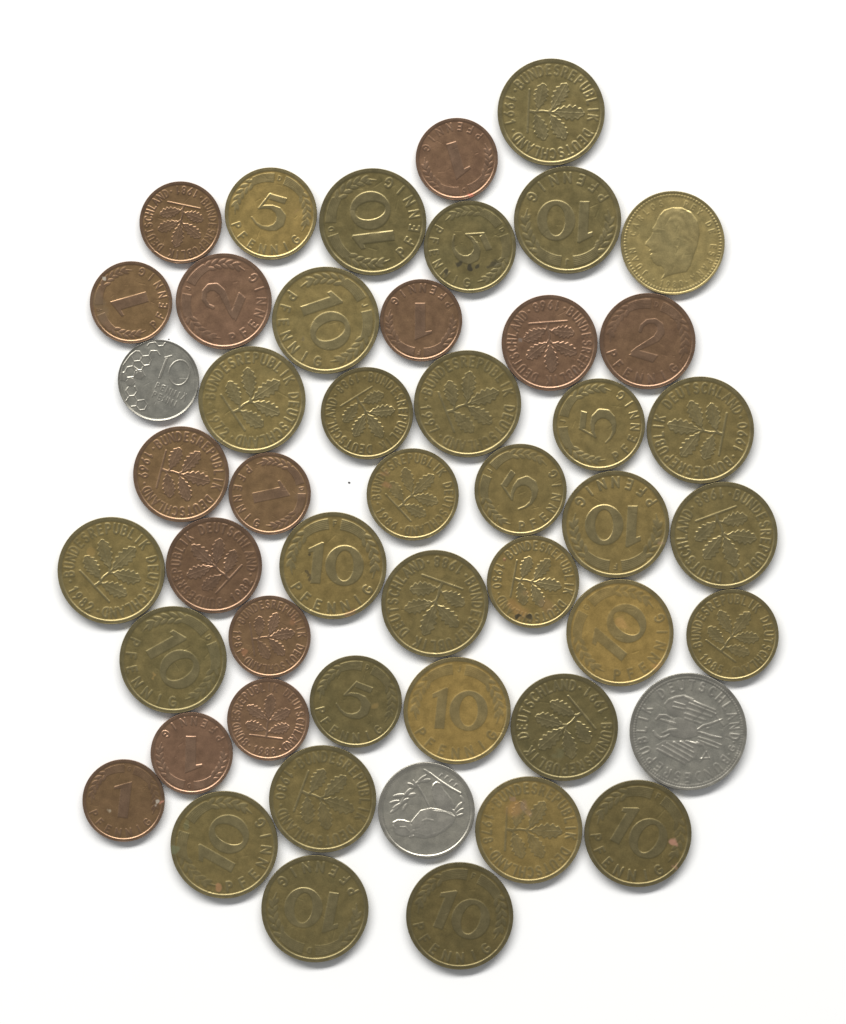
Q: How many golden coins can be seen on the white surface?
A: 32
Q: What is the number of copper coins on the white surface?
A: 14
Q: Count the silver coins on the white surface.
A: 3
